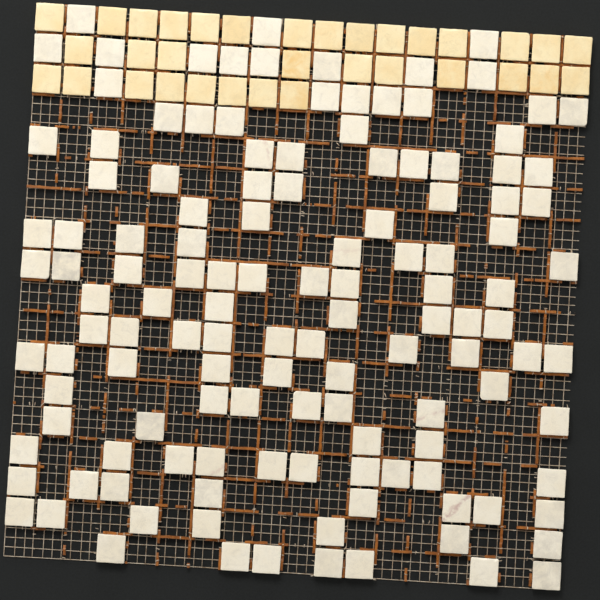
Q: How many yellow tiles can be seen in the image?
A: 33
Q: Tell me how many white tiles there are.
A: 128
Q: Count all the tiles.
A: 161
